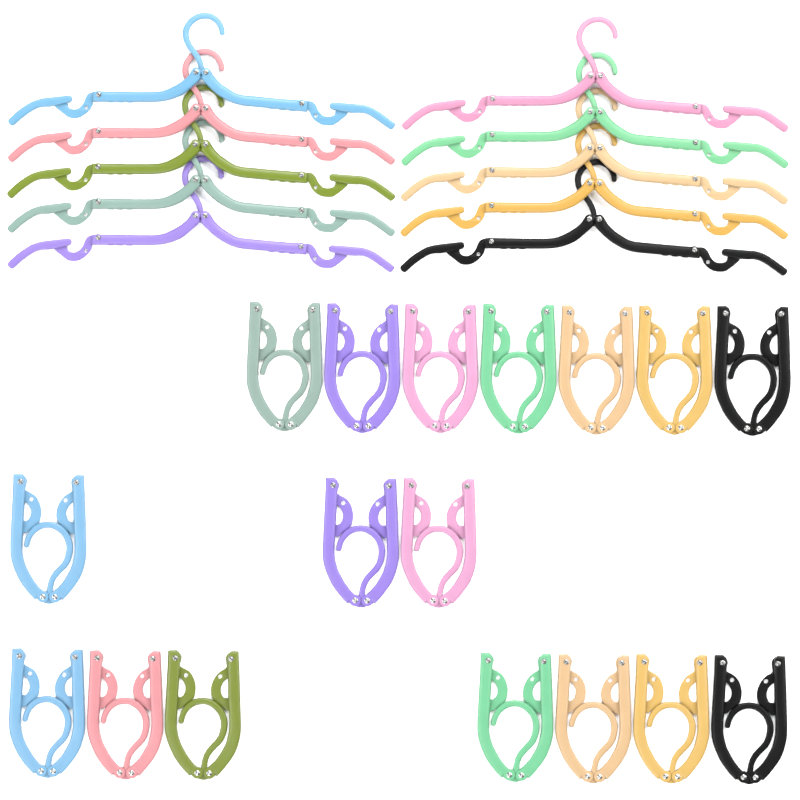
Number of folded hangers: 17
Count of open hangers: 10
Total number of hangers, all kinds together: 27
